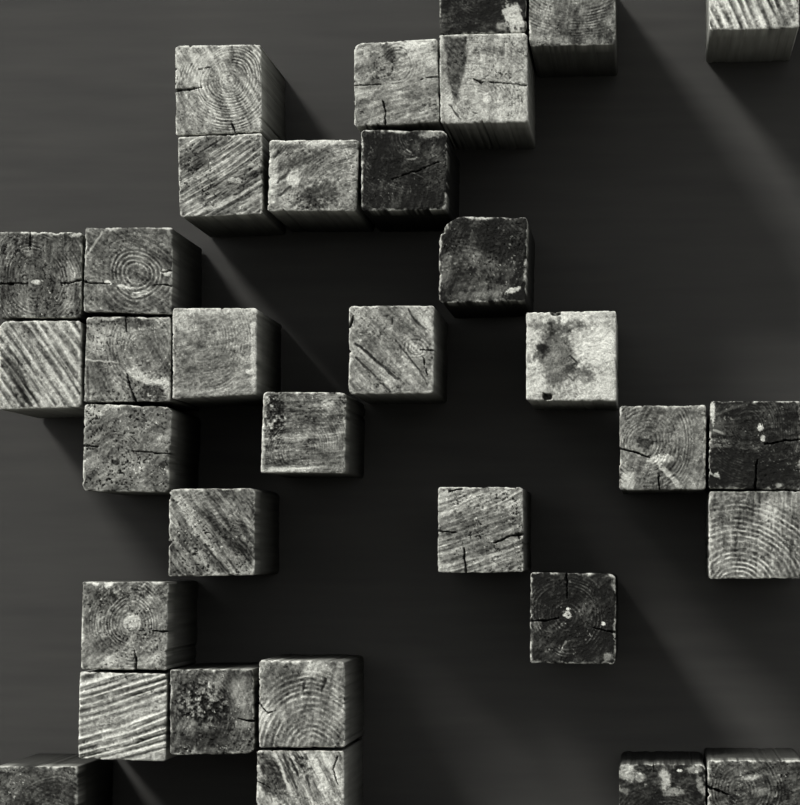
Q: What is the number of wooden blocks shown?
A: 33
